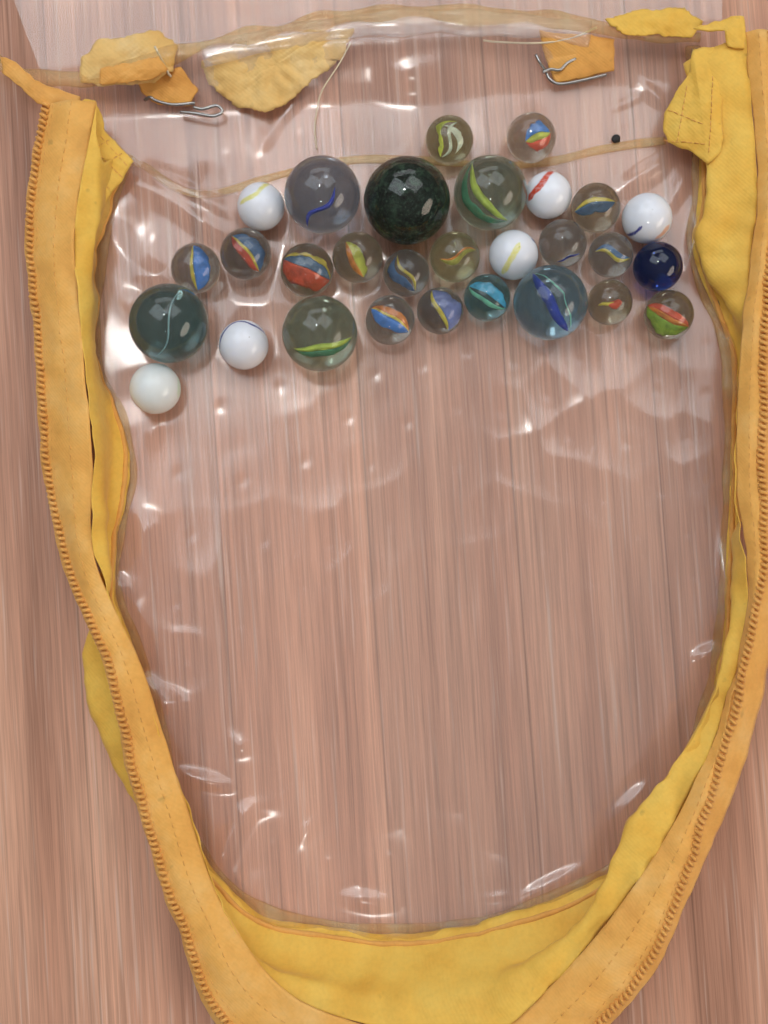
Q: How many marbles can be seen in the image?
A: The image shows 29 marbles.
